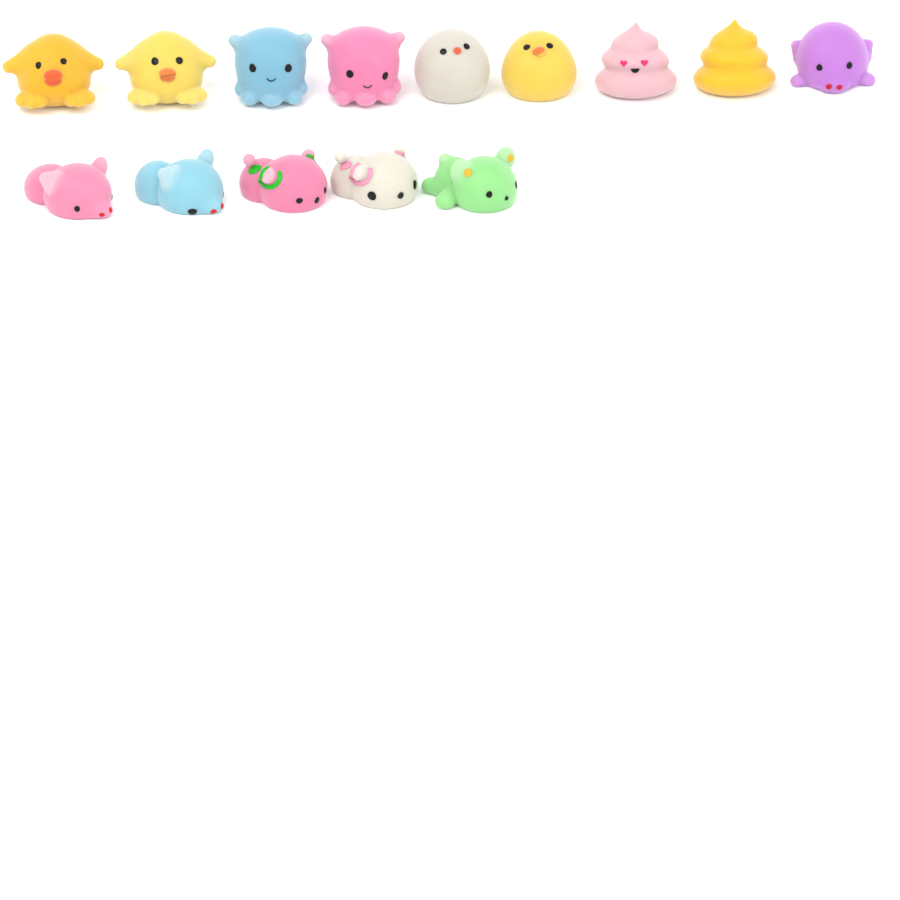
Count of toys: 14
